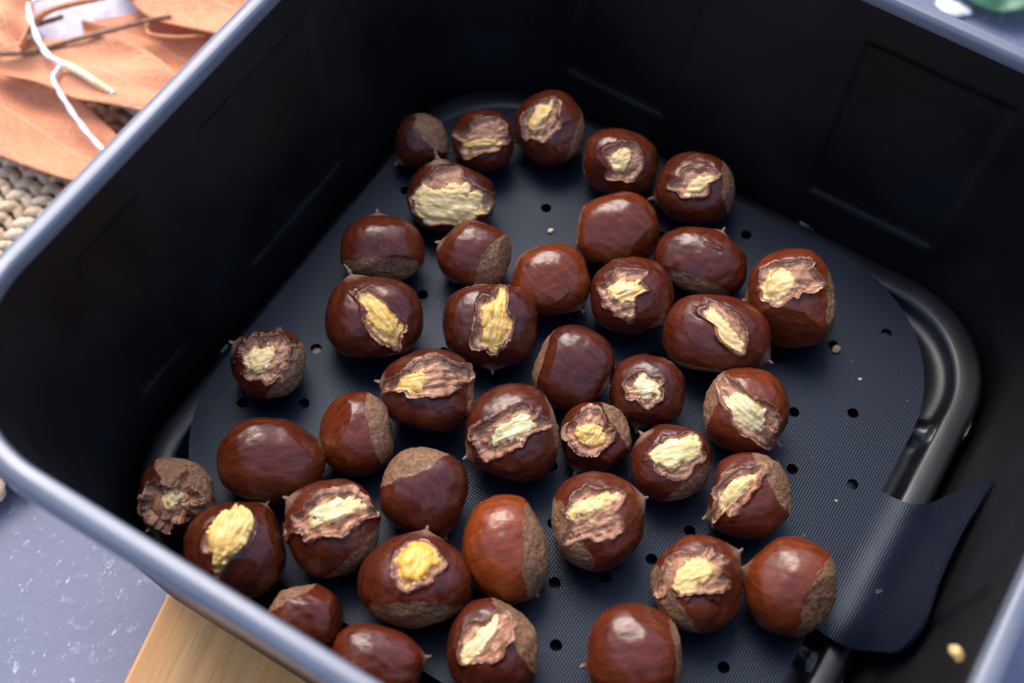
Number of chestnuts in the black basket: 40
